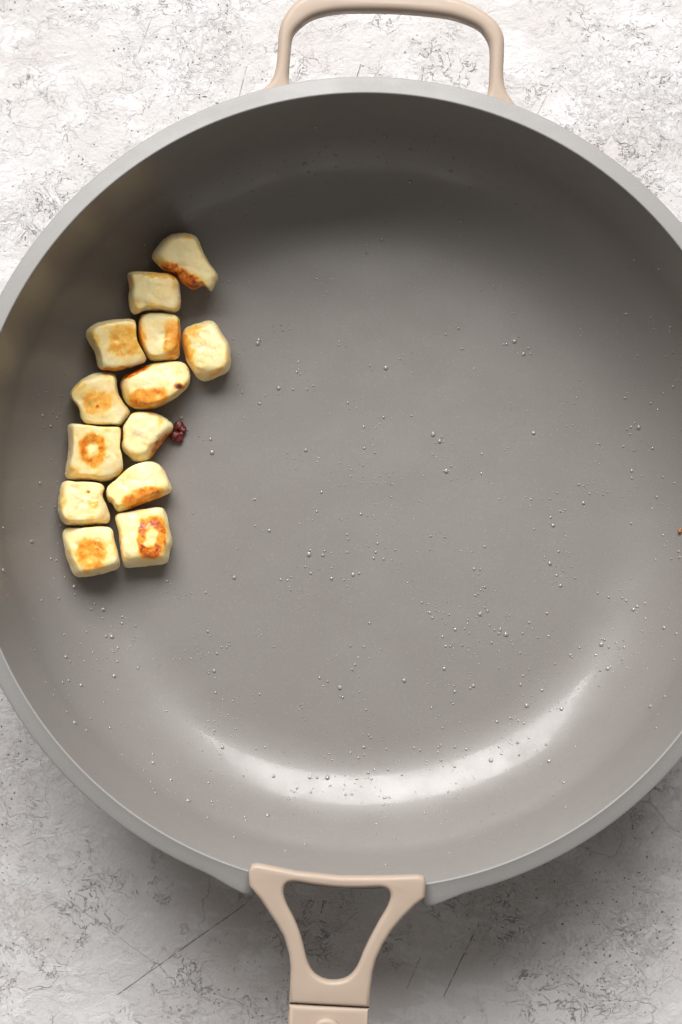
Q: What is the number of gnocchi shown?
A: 13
